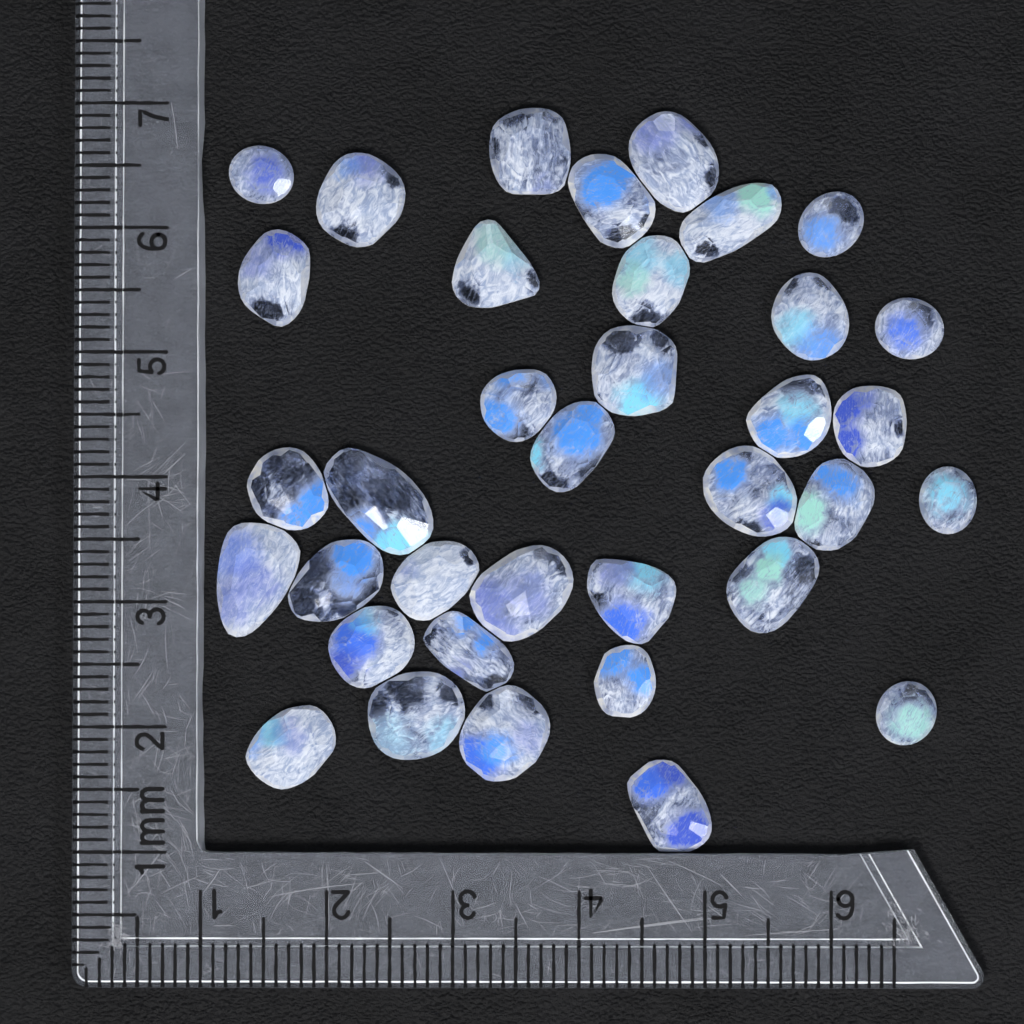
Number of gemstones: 36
